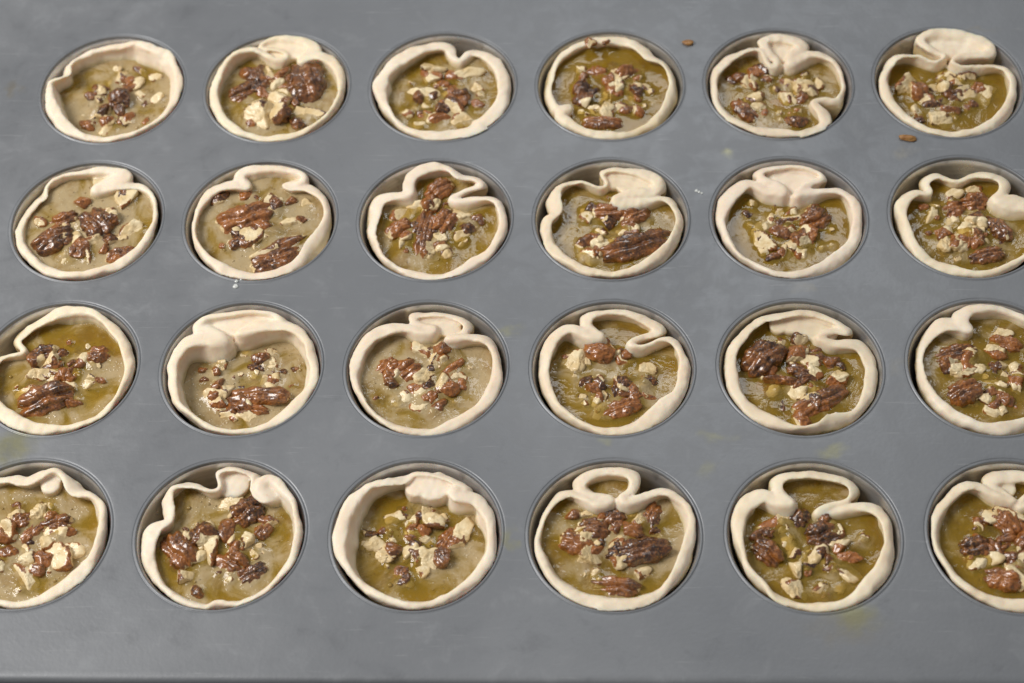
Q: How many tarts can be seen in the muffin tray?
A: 24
